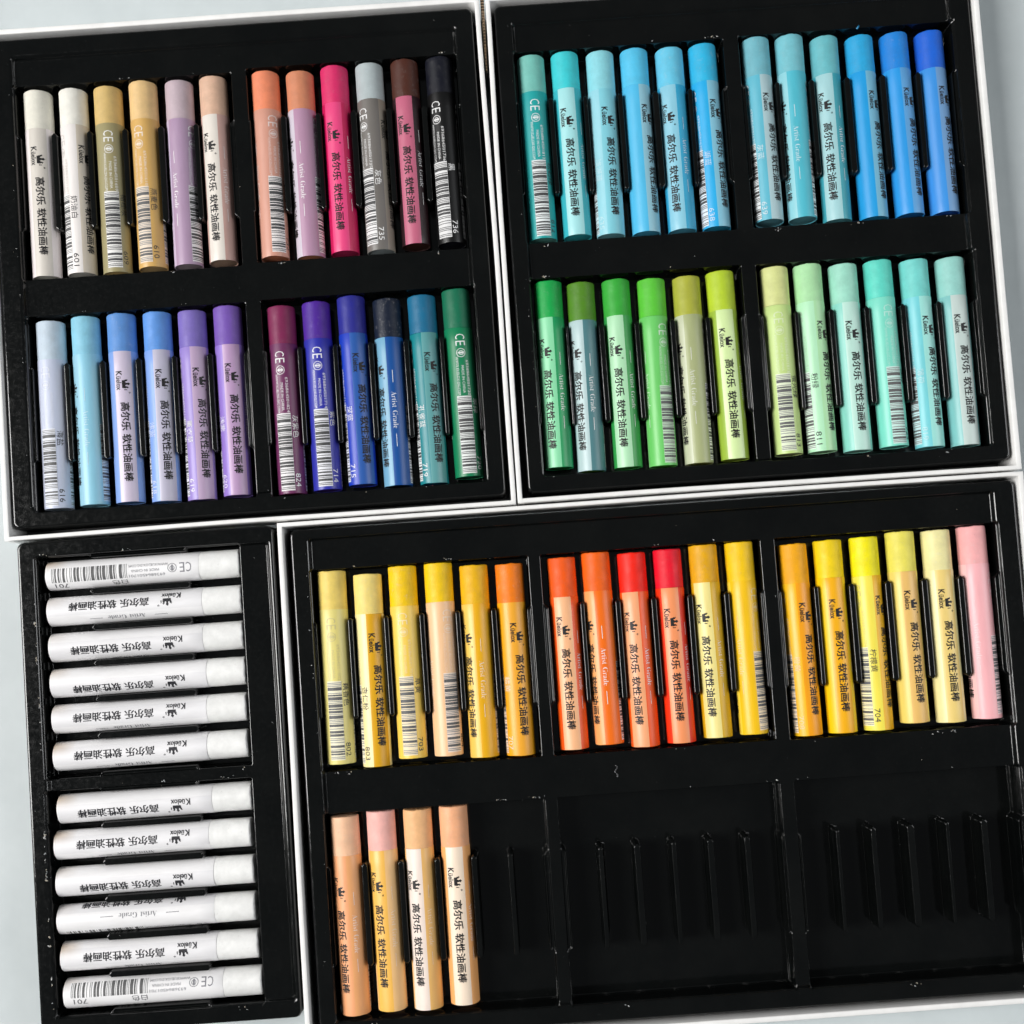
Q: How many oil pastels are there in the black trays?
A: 82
